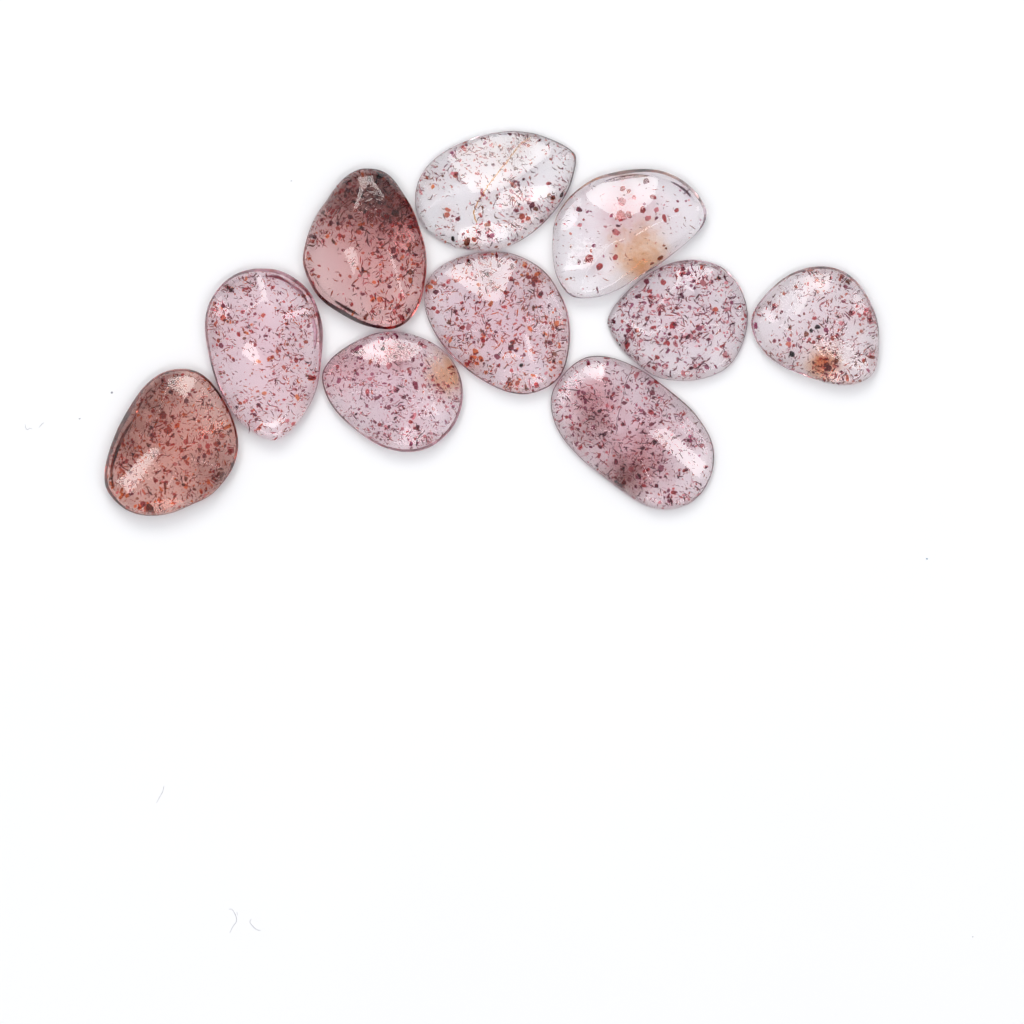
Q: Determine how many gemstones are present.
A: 10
